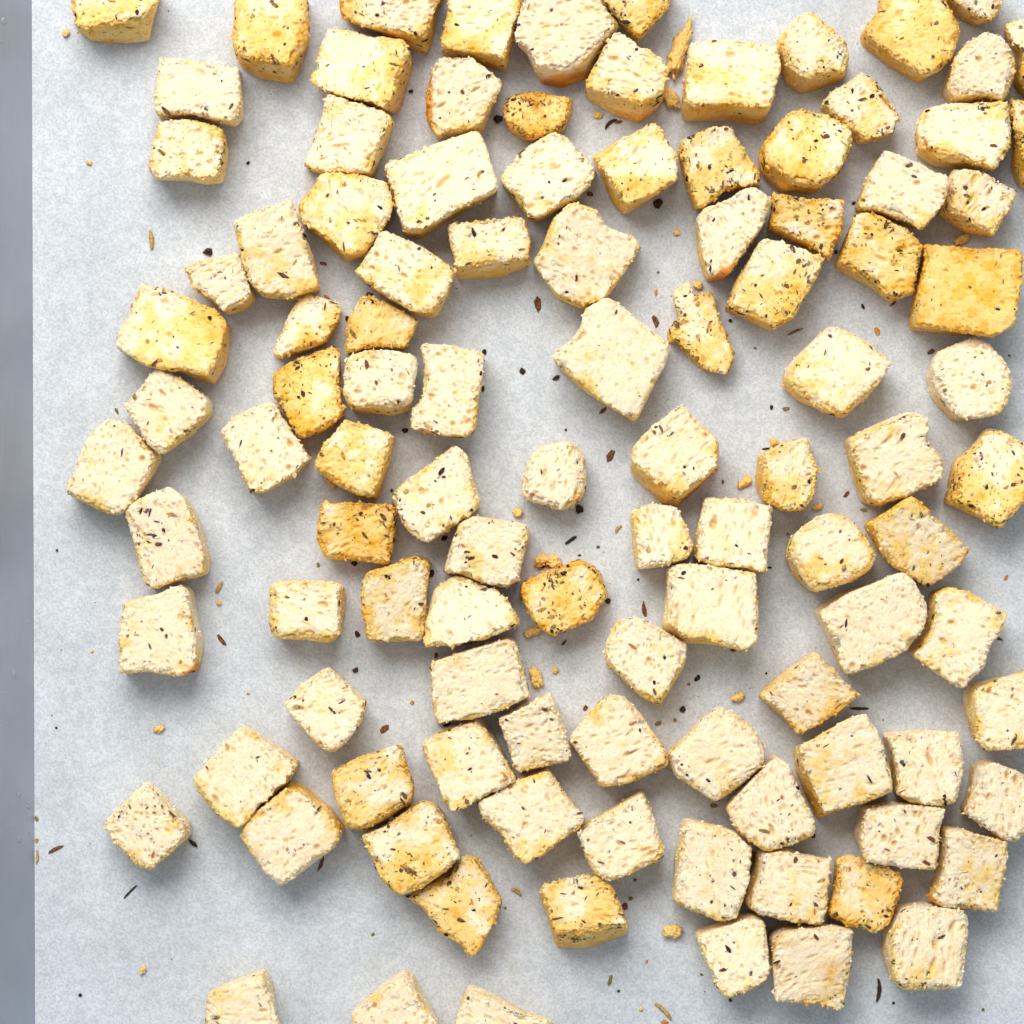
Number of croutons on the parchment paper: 108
